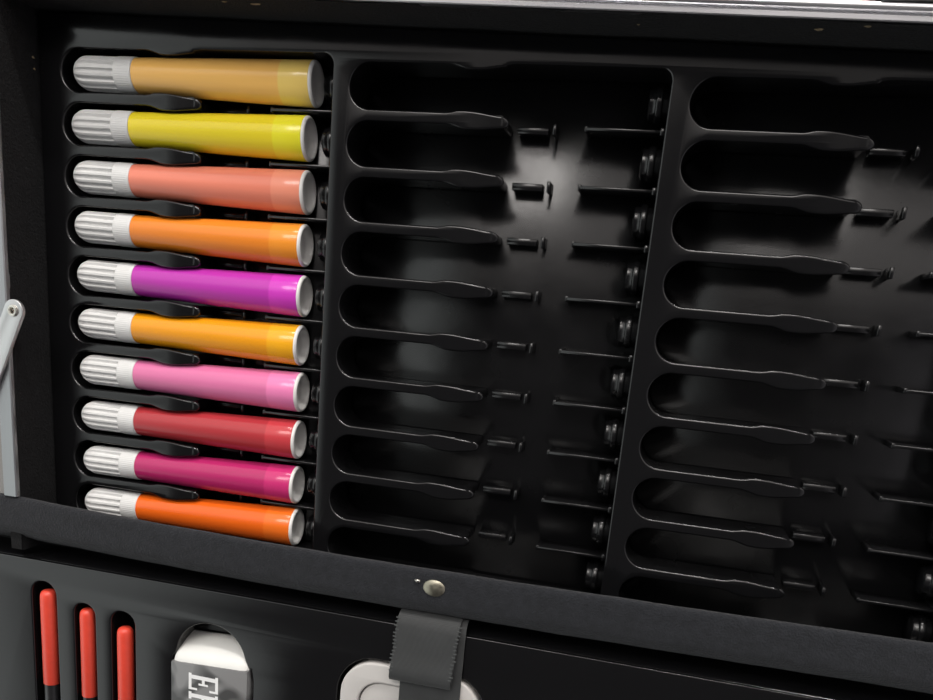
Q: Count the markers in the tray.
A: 10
